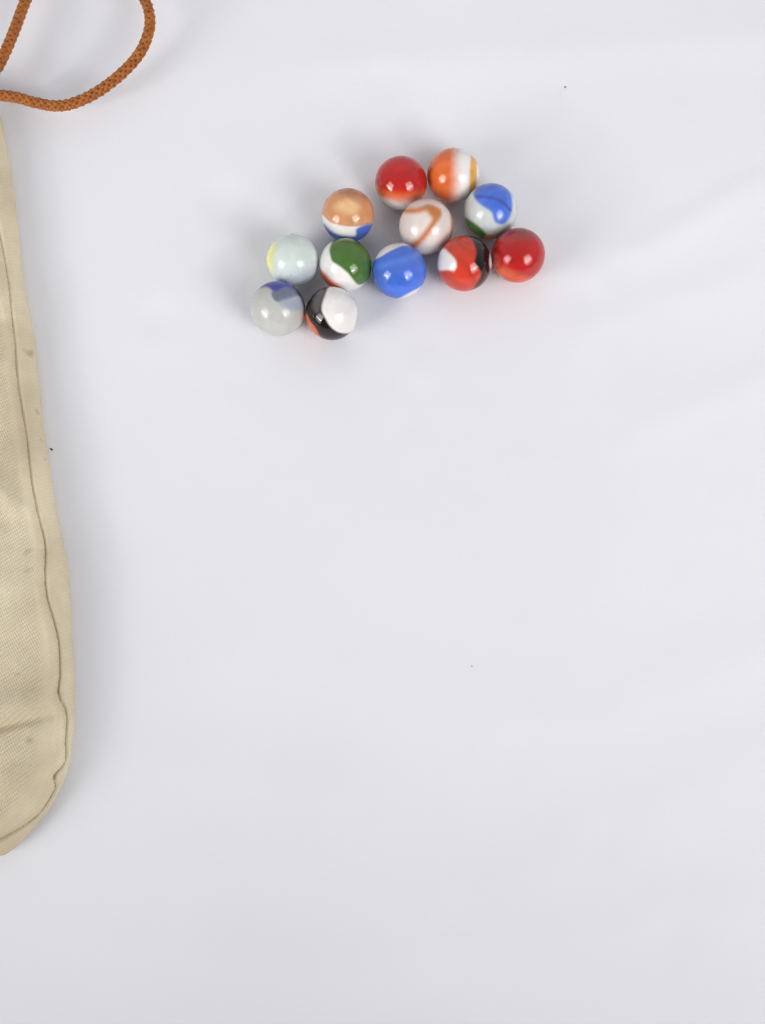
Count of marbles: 12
